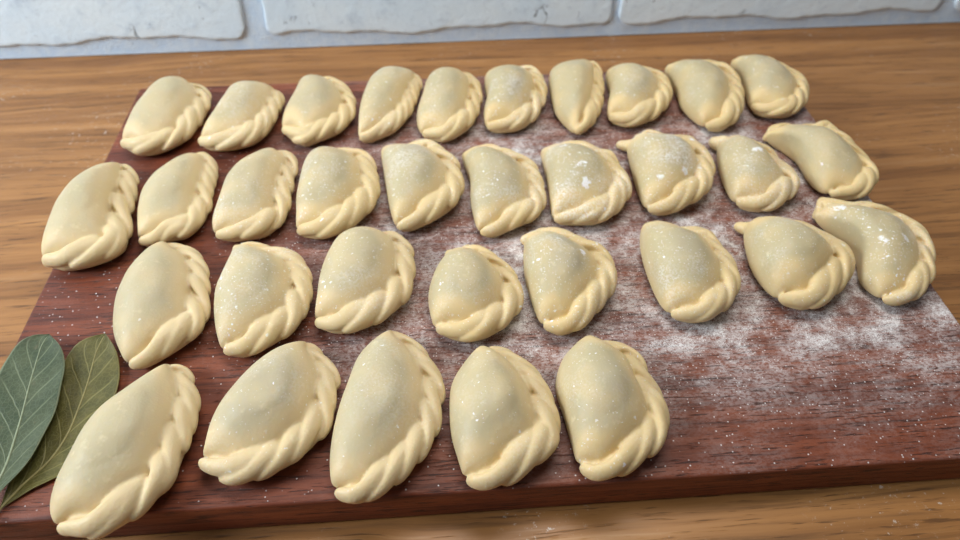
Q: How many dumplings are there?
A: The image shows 33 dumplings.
